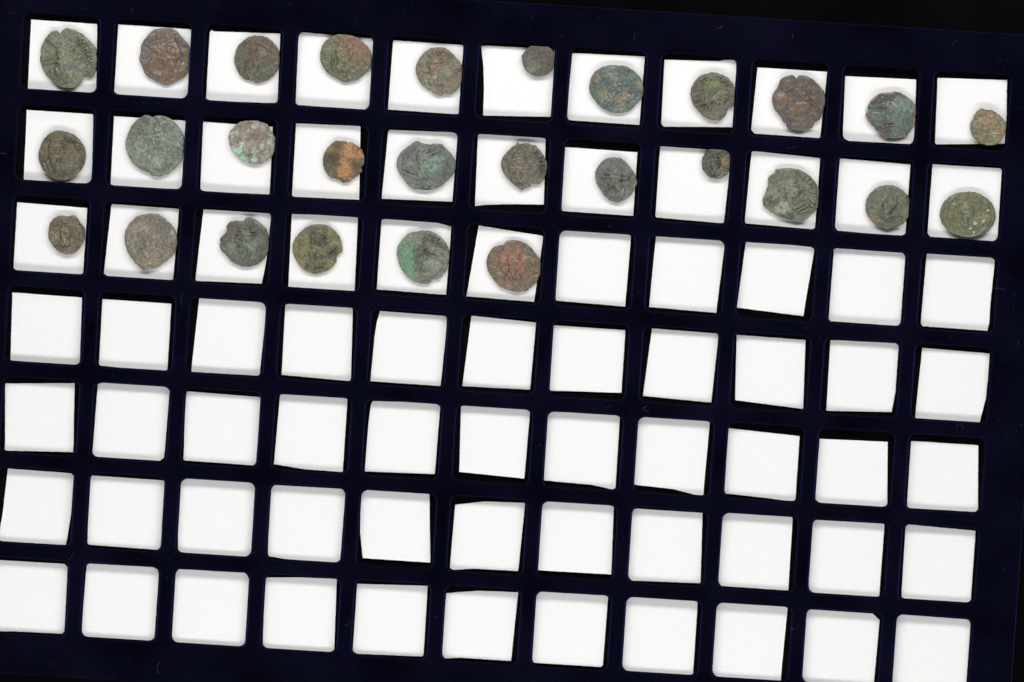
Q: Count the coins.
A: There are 28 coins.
